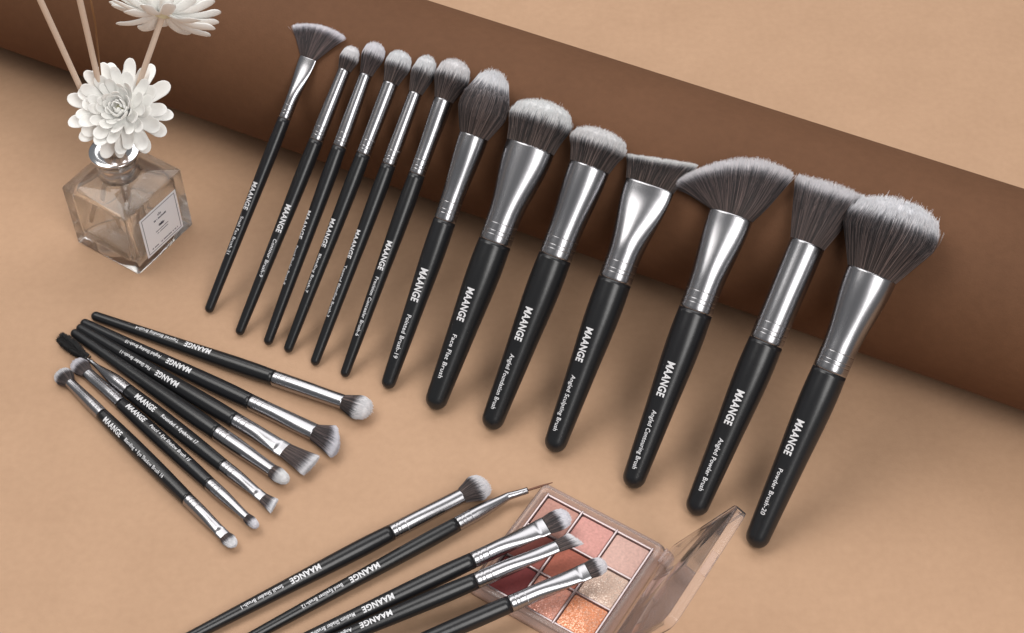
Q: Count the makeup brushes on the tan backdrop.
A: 25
